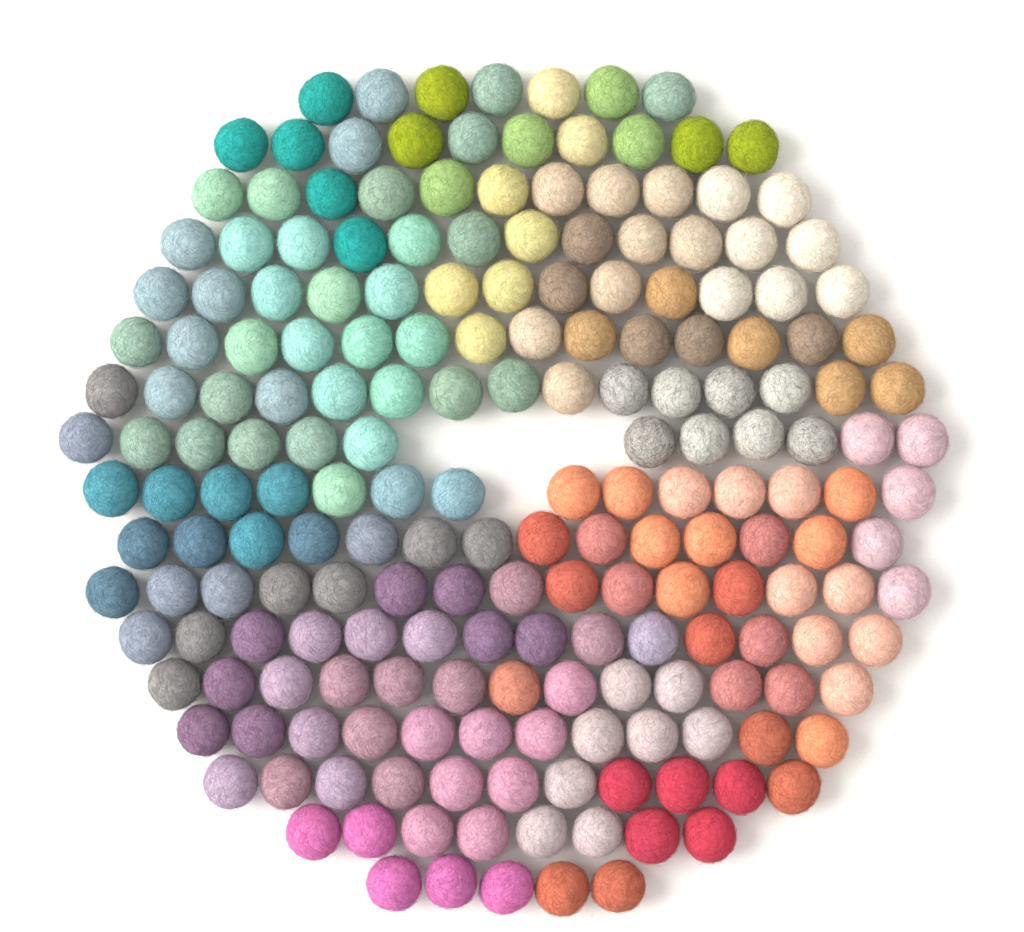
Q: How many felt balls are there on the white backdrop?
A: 200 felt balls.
